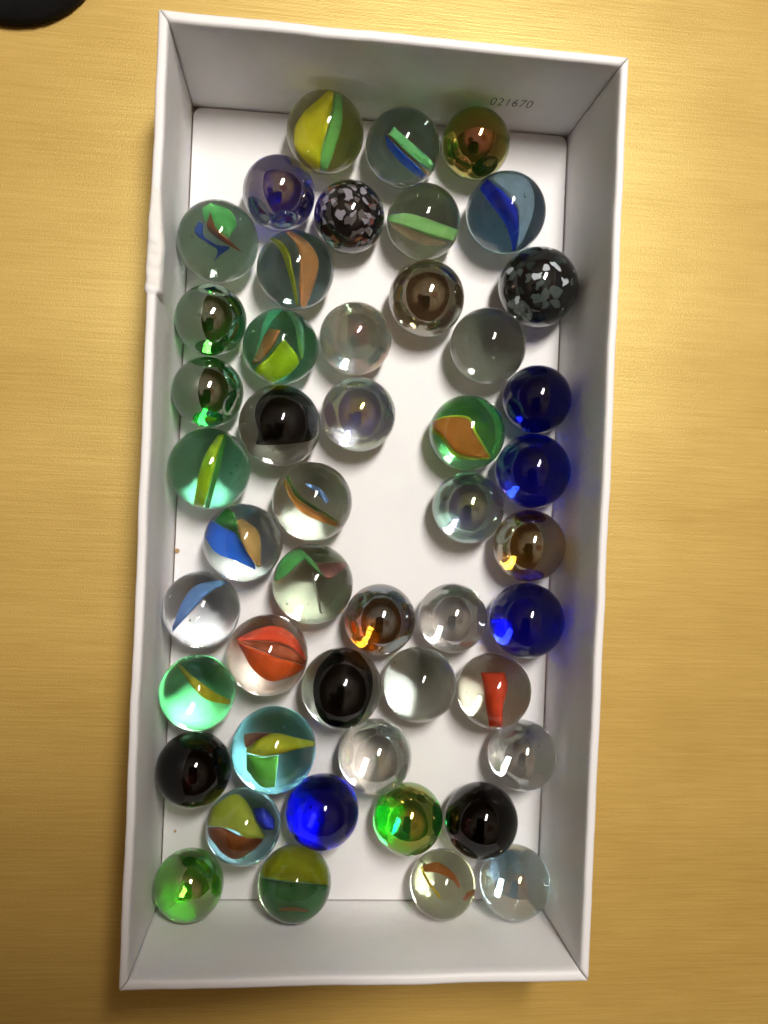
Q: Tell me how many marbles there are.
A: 48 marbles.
